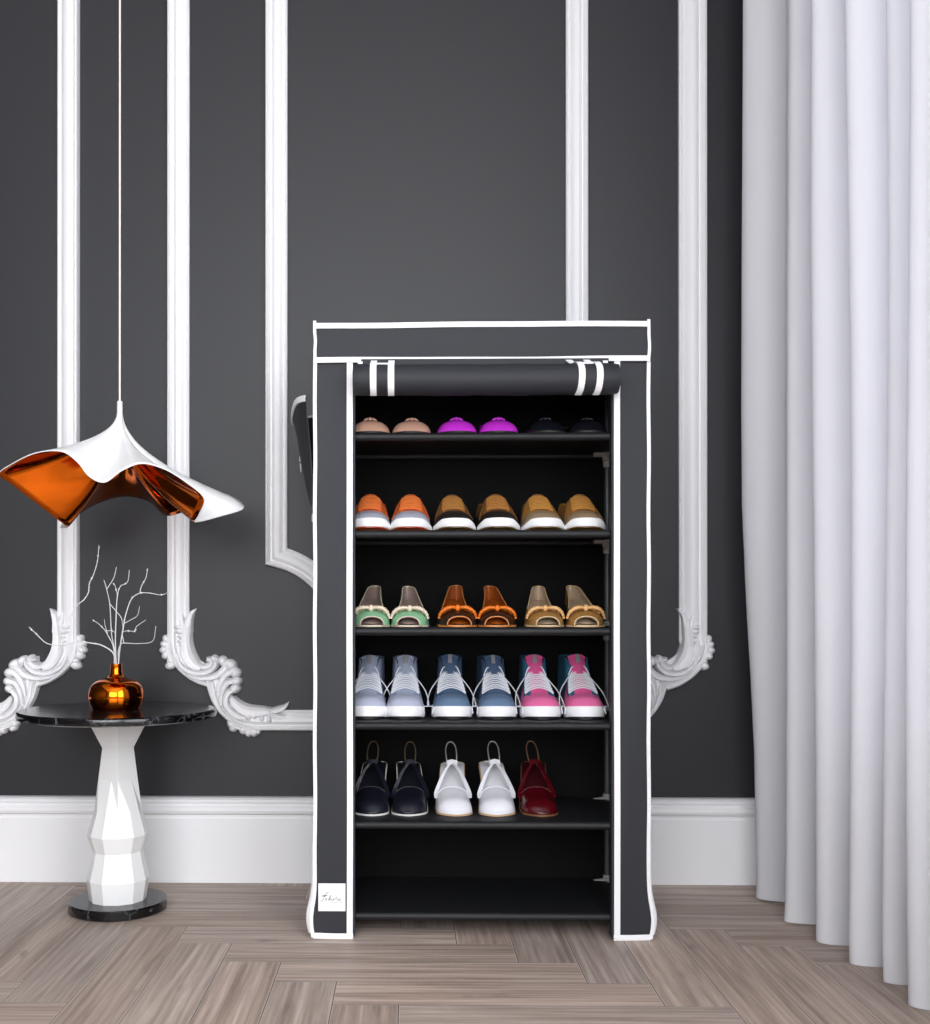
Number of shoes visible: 29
